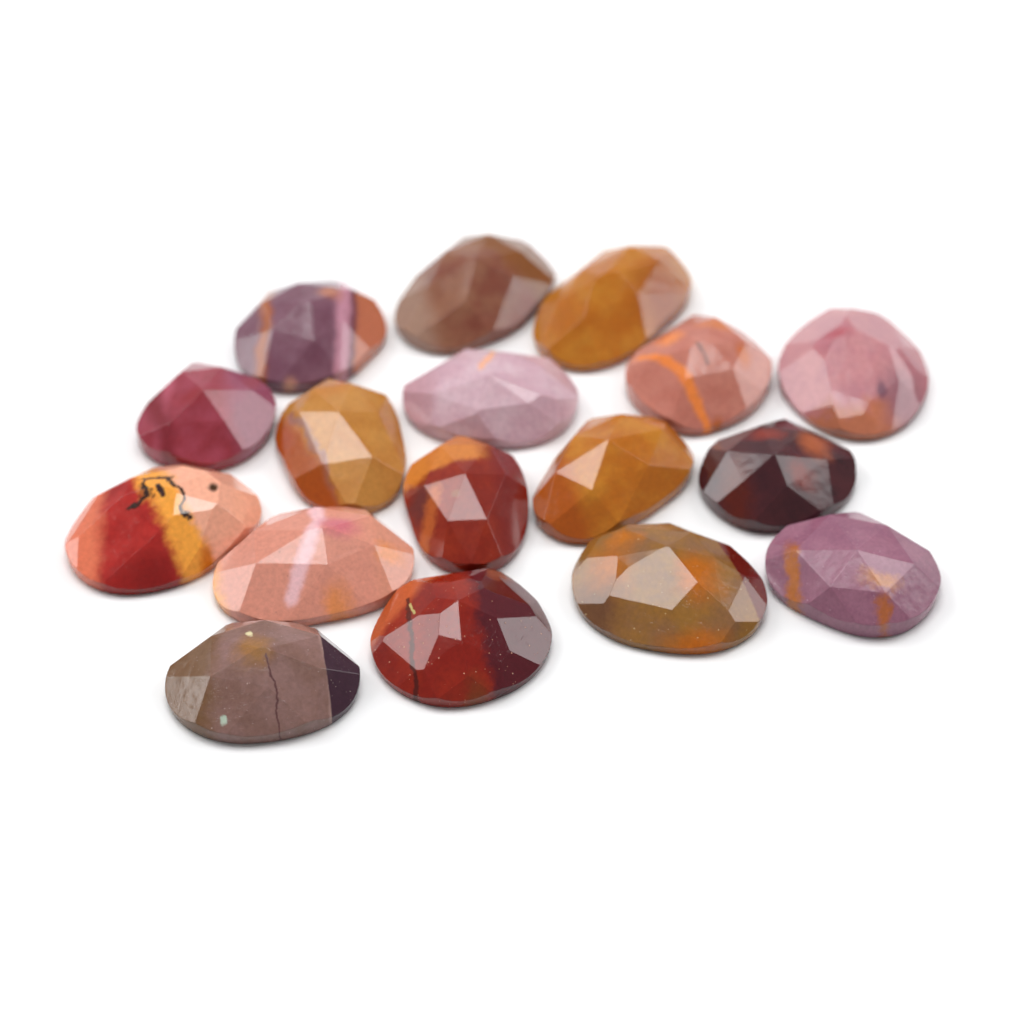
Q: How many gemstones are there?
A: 17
